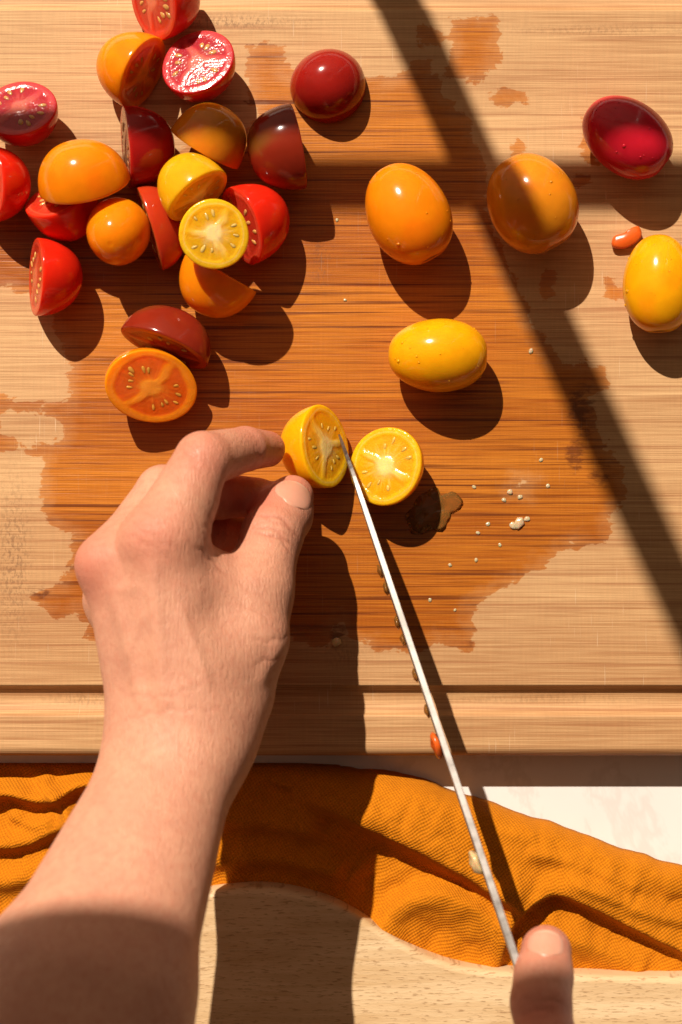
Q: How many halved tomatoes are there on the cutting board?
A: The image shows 22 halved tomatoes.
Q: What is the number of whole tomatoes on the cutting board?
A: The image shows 5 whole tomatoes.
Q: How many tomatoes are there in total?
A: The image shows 27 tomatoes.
